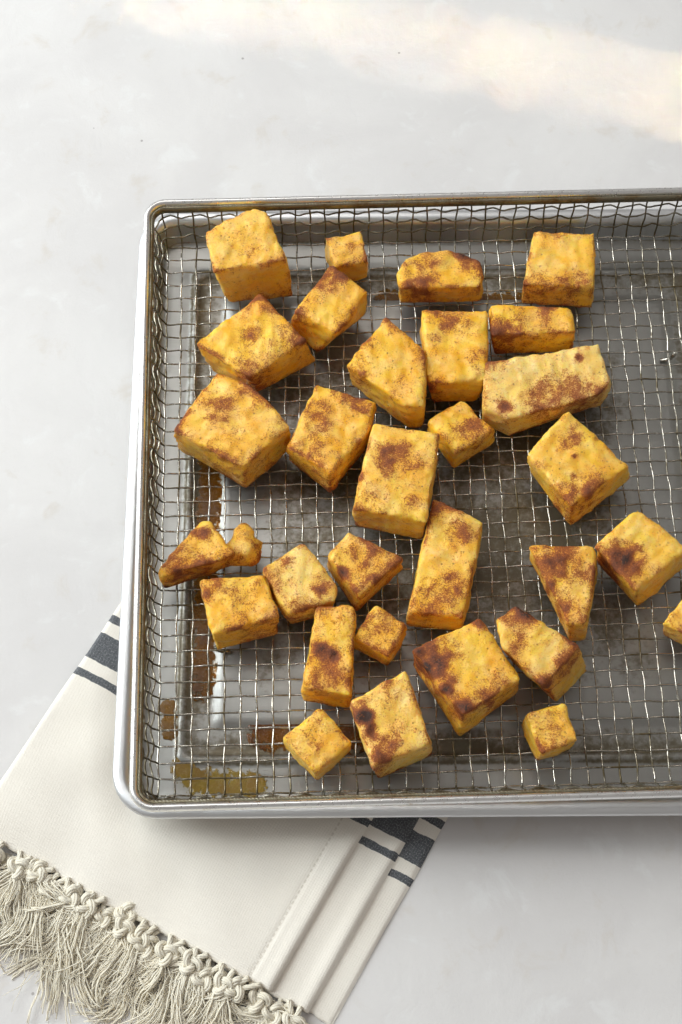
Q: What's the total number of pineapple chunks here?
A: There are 30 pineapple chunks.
